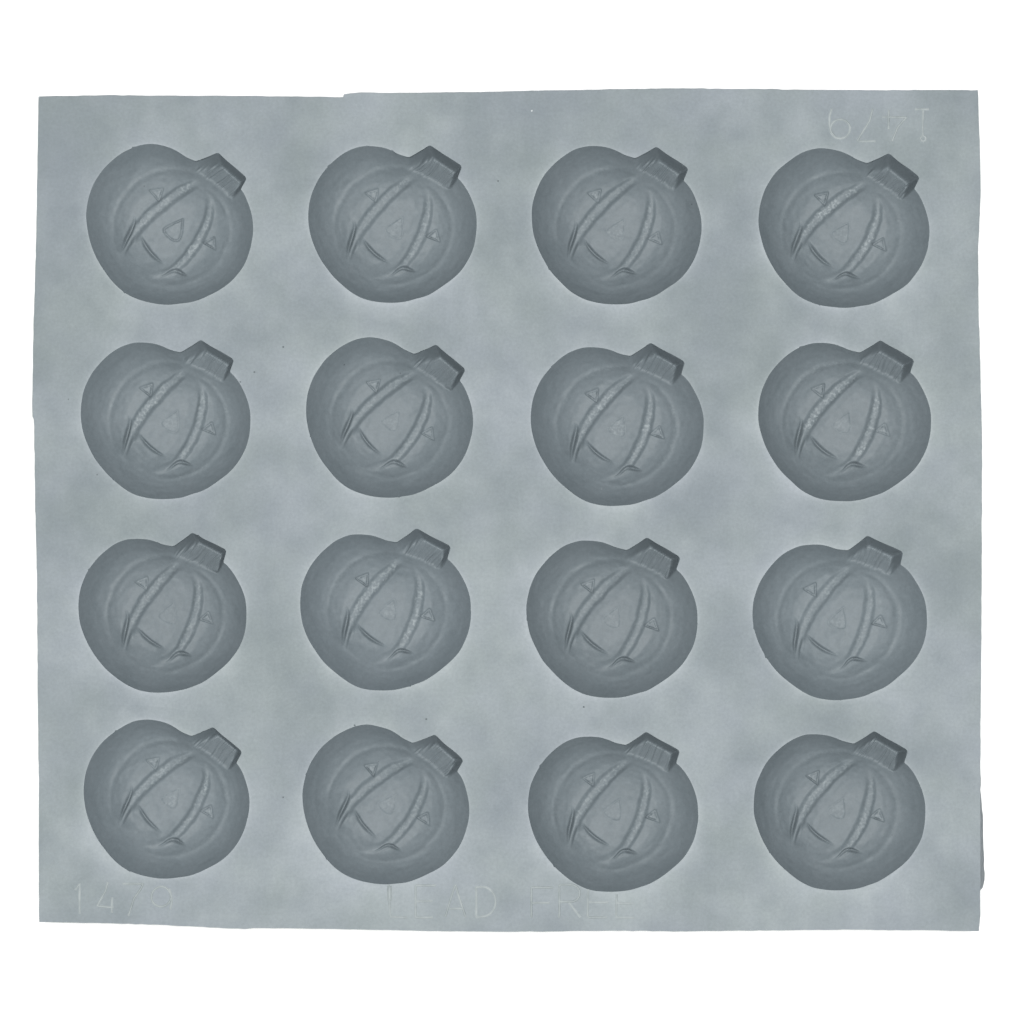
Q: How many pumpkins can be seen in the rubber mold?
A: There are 16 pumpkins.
